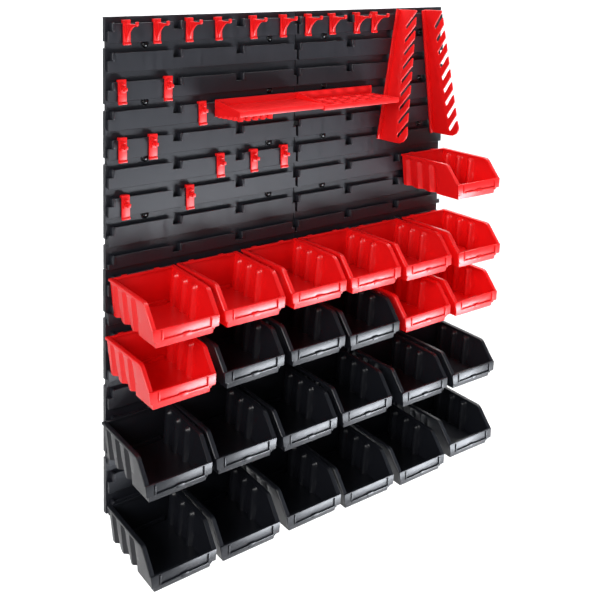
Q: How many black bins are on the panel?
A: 15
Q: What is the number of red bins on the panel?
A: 10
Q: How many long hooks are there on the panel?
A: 10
